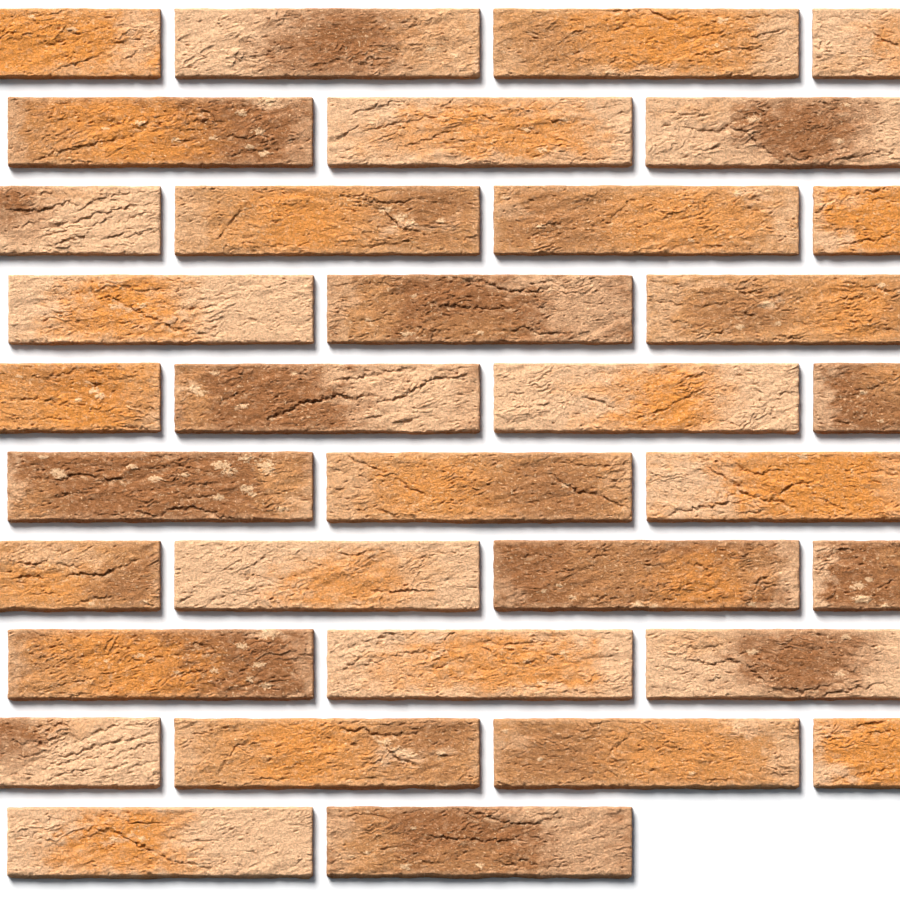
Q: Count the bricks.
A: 34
